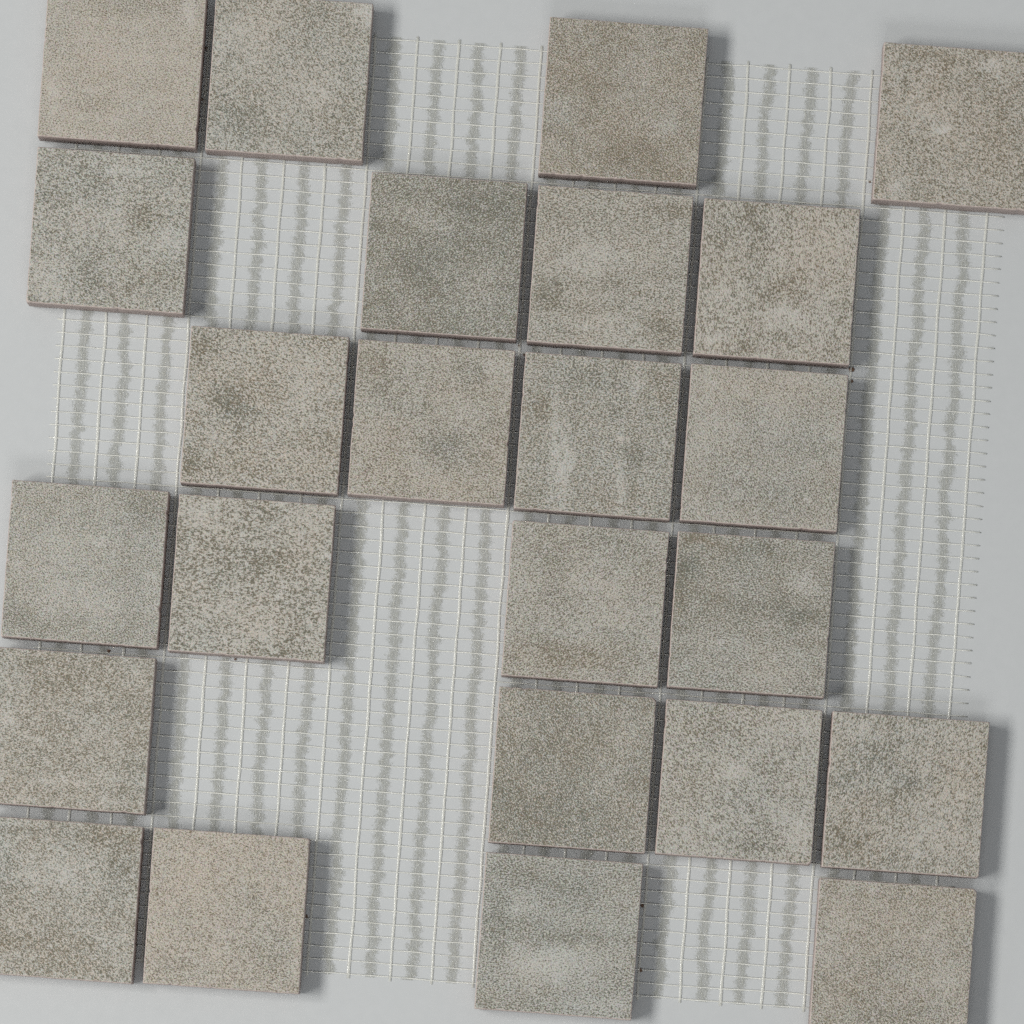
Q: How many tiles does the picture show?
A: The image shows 24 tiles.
